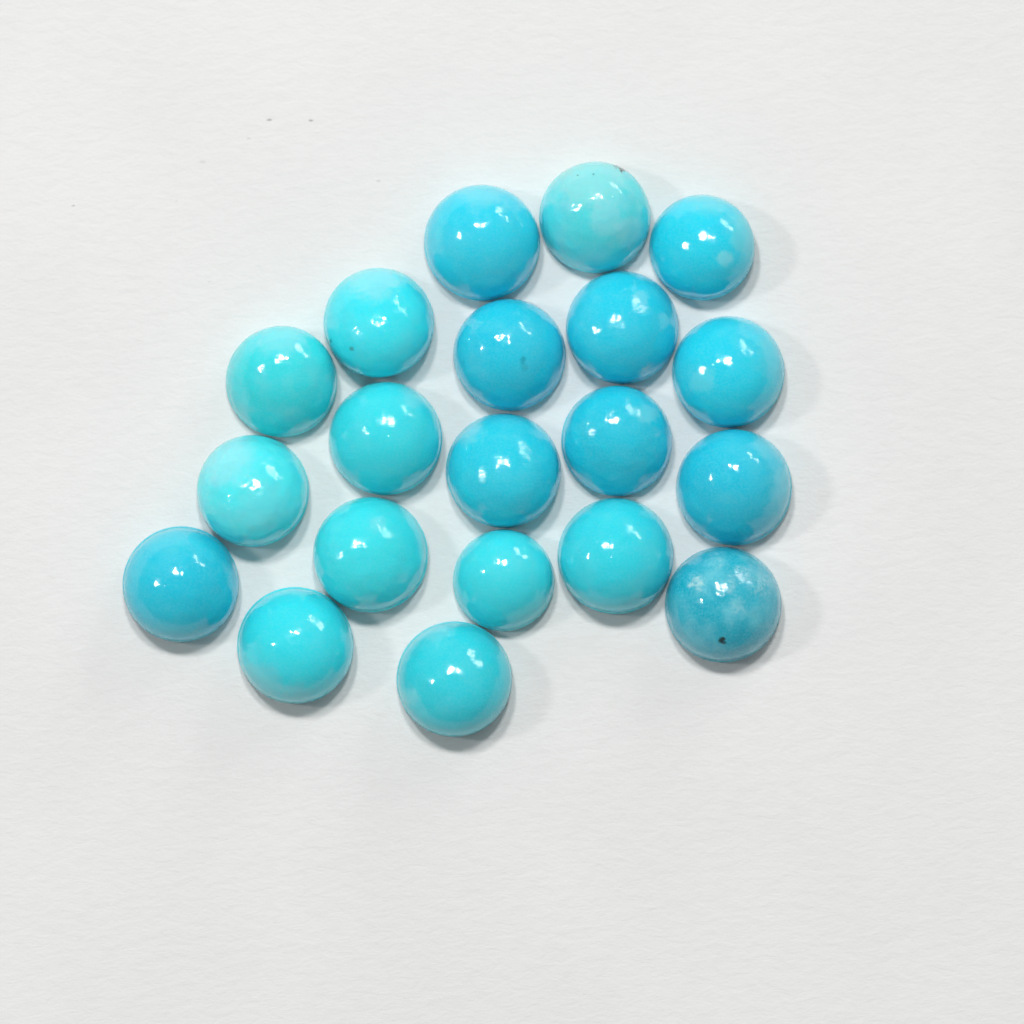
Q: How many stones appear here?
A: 20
